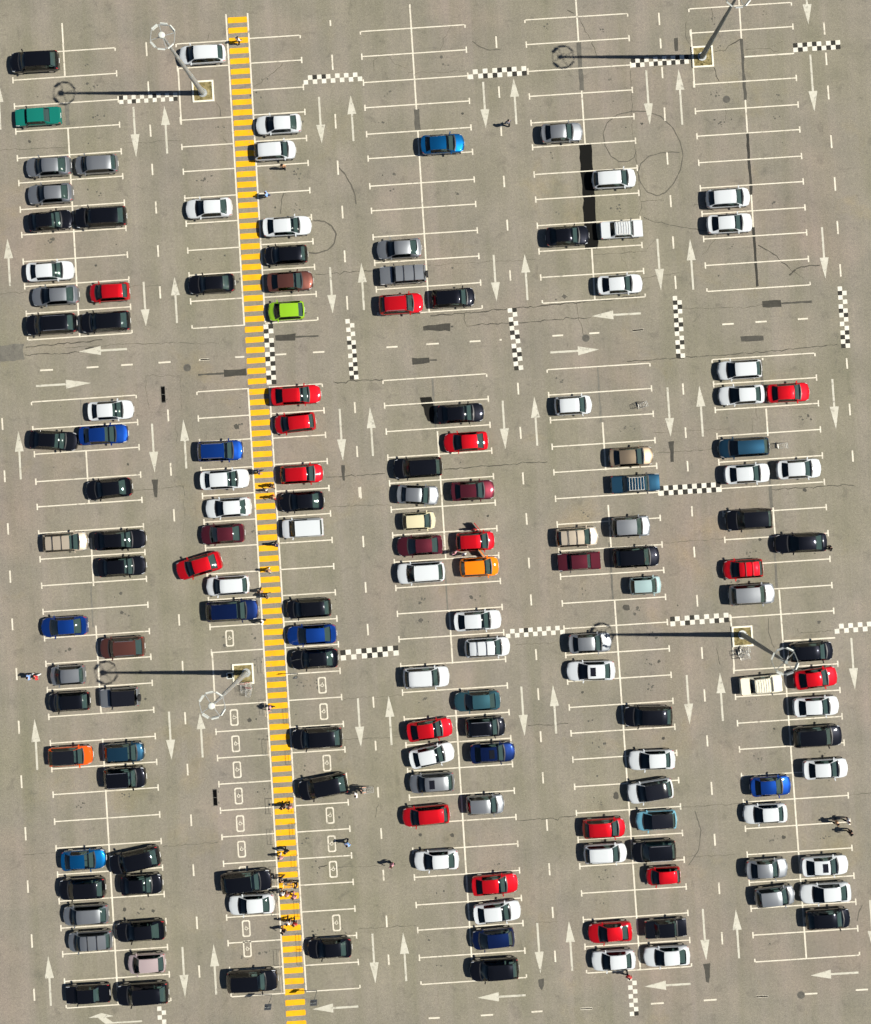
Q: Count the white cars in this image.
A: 40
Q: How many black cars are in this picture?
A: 42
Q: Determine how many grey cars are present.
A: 19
